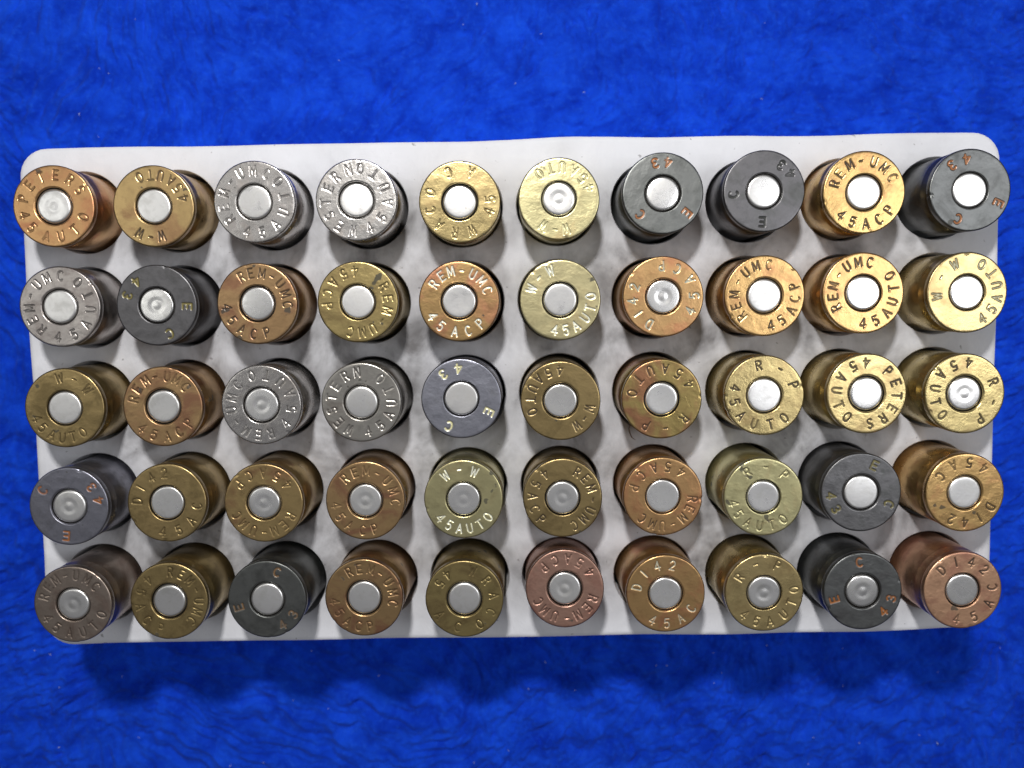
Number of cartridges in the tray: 50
